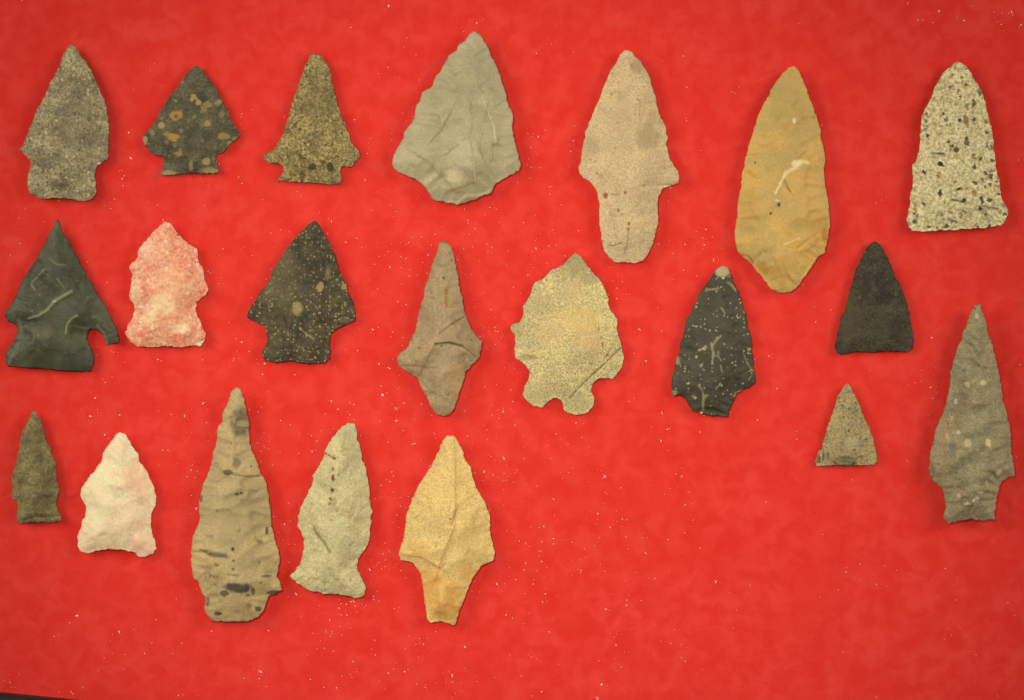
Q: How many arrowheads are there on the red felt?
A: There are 21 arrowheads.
